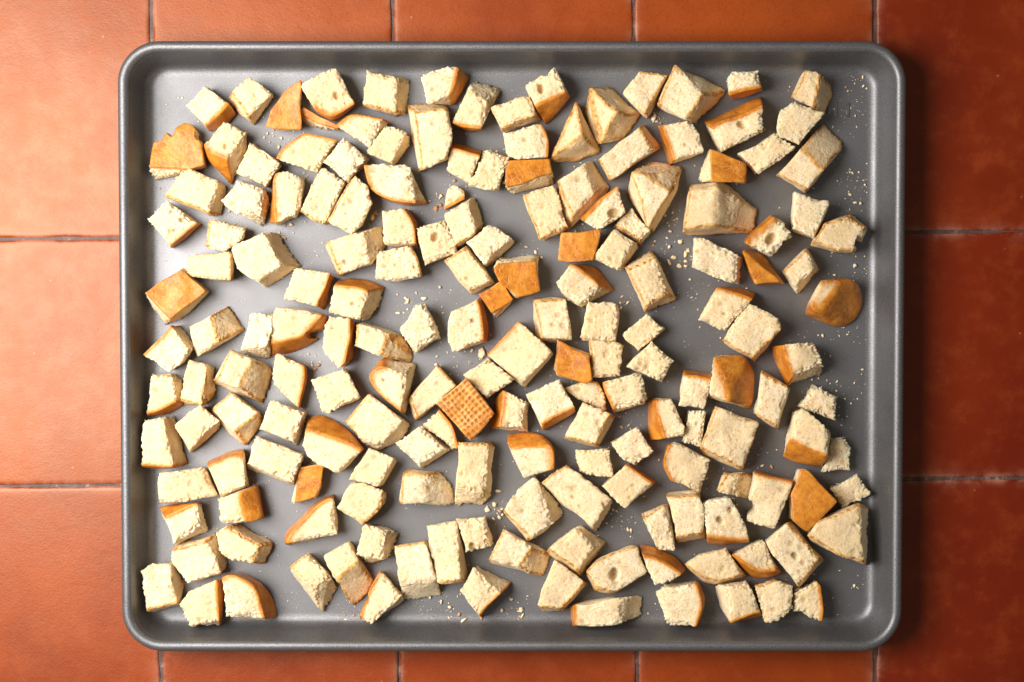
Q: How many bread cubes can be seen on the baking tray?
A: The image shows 176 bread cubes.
